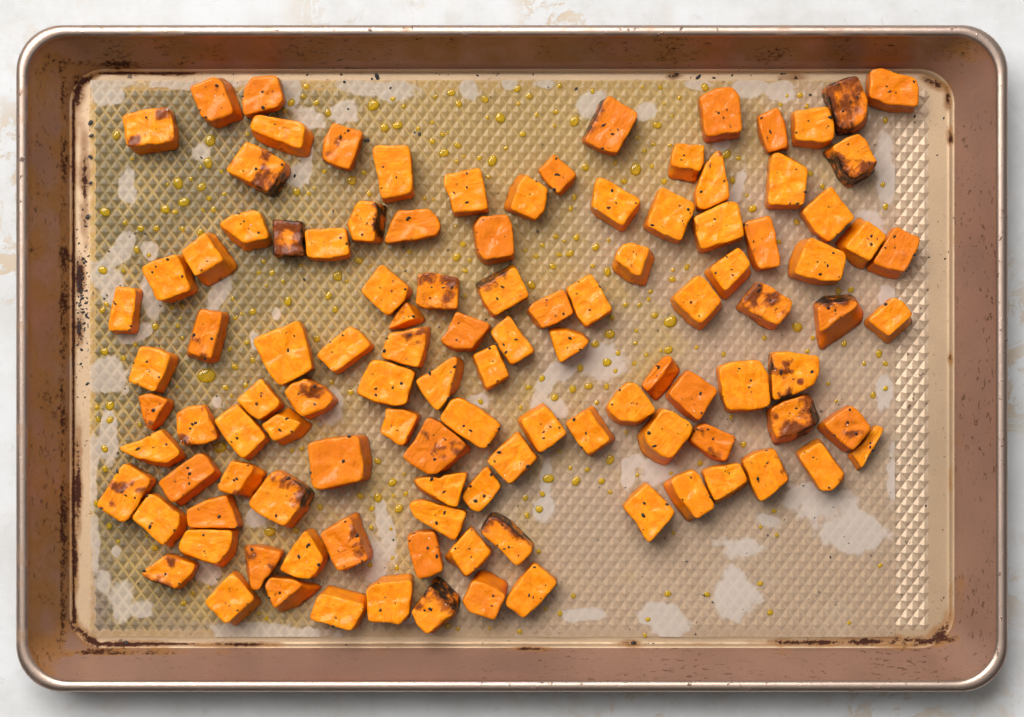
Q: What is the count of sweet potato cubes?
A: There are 113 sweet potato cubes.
